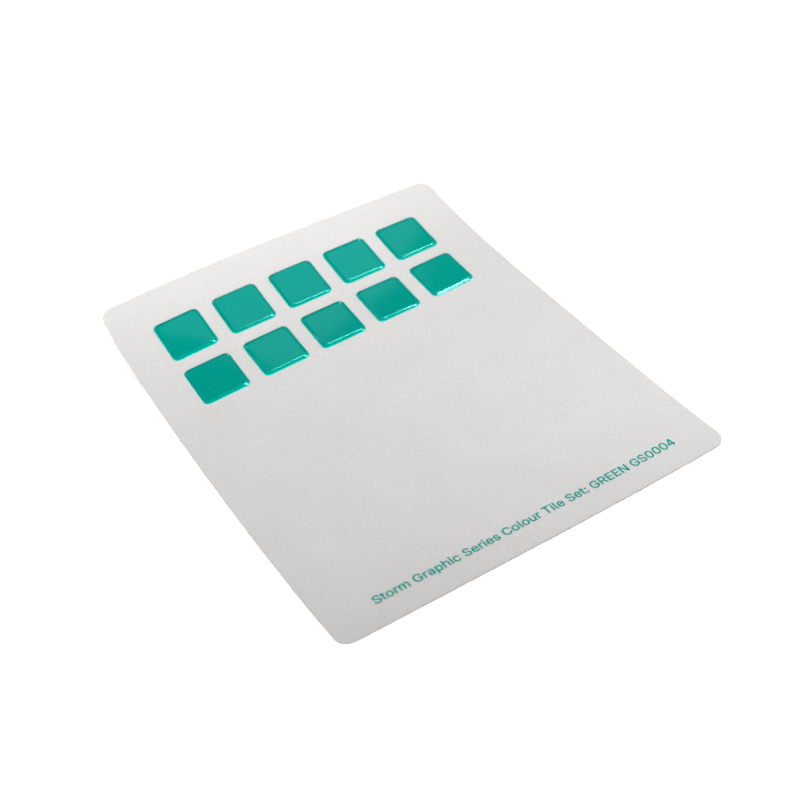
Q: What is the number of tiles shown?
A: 10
